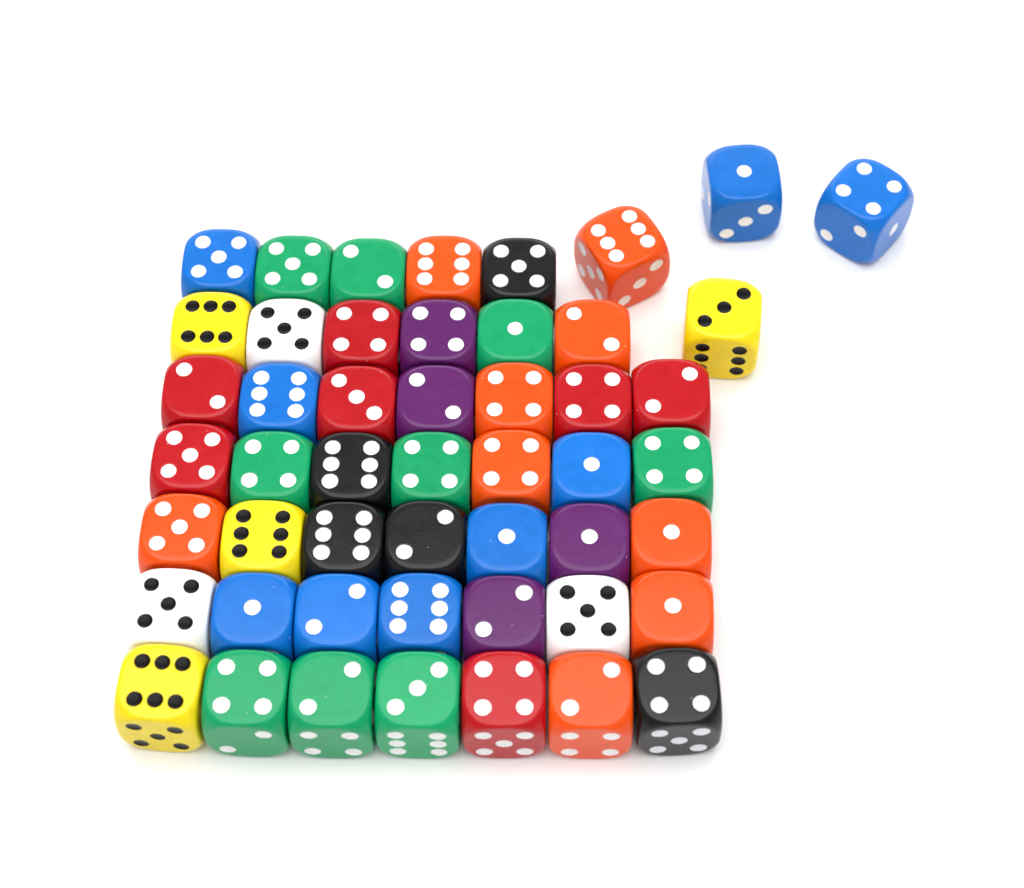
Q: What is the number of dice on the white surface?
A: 50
